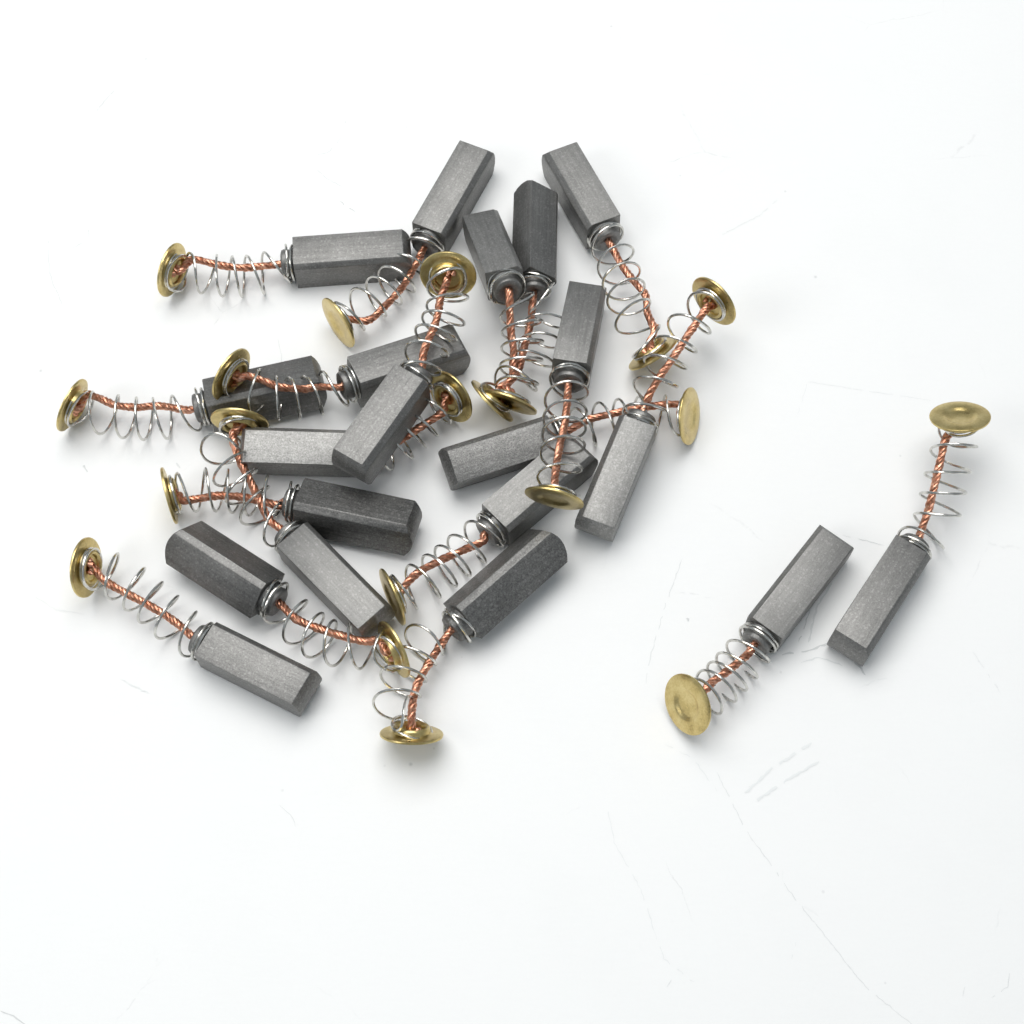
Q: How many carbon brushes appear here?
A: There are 20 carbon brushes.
